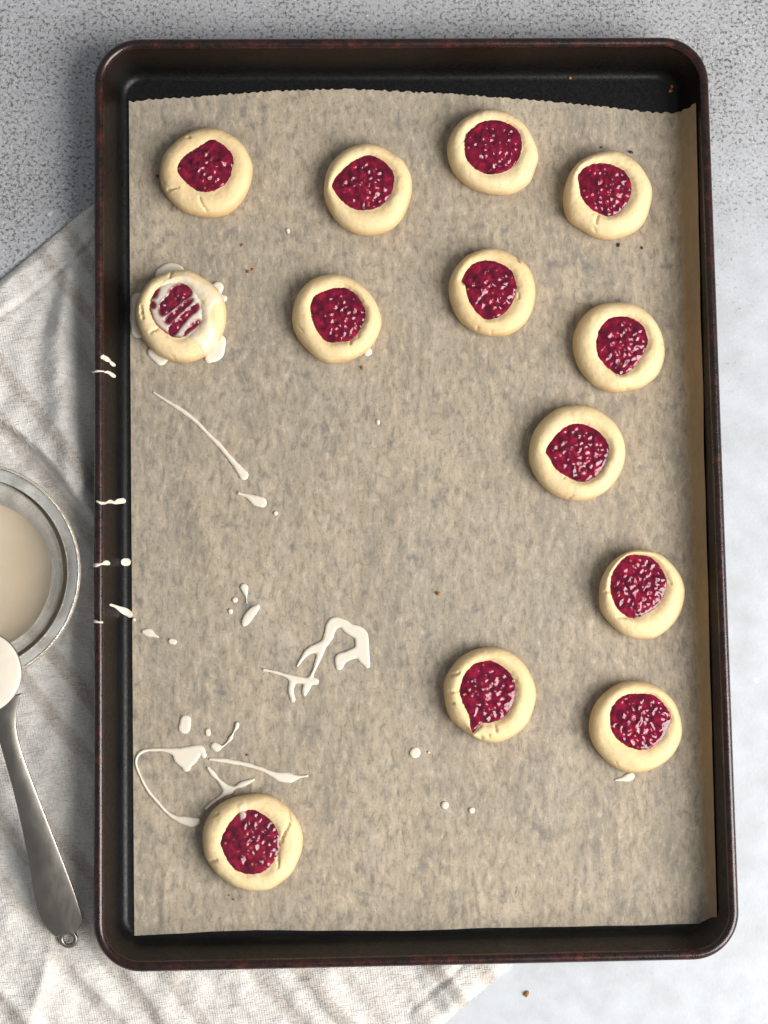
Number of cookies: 13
